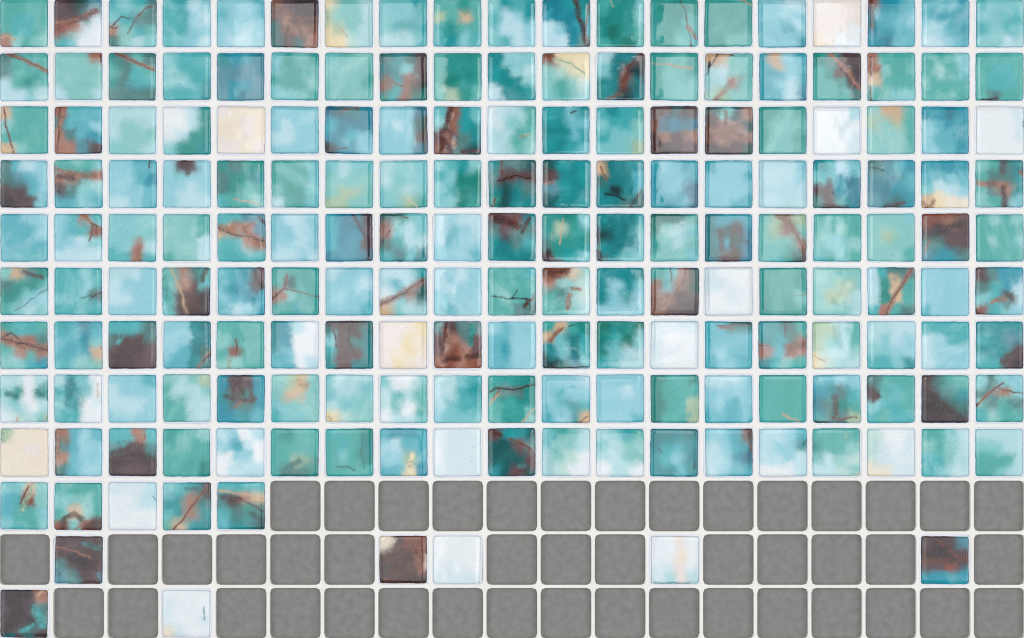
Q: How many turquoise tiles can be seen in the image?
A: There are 155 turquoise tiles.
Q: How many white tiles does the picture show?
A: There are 14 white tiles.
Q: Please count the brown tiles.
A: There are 14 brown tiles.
